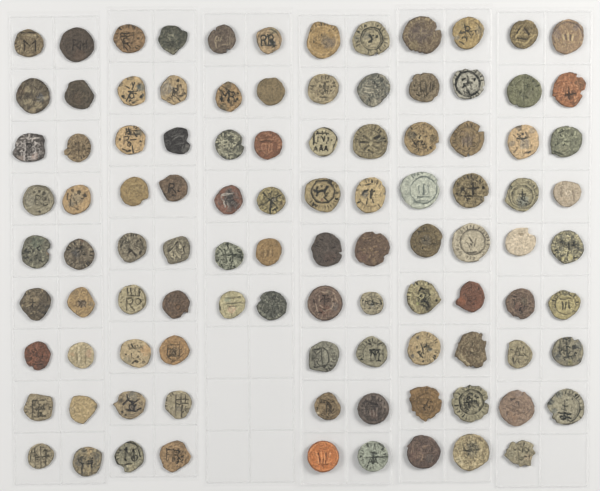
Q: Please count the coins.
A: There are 101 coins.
